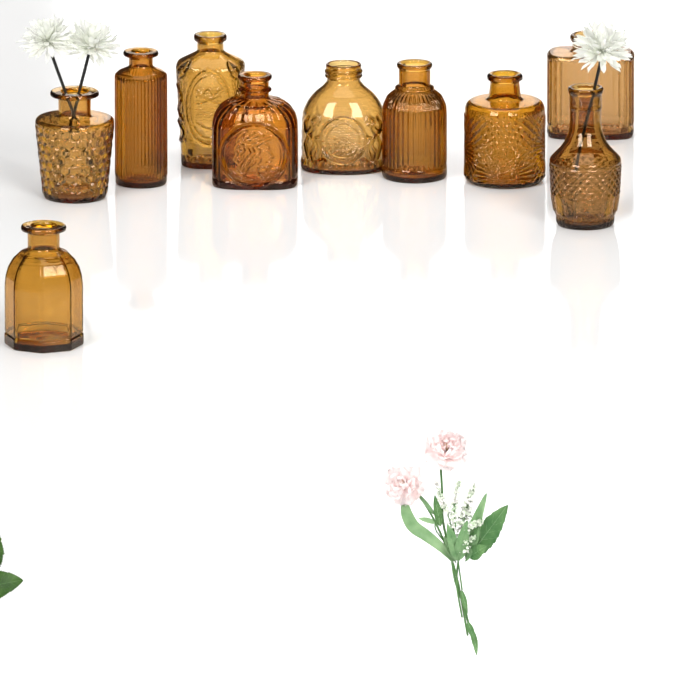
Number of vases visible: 10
